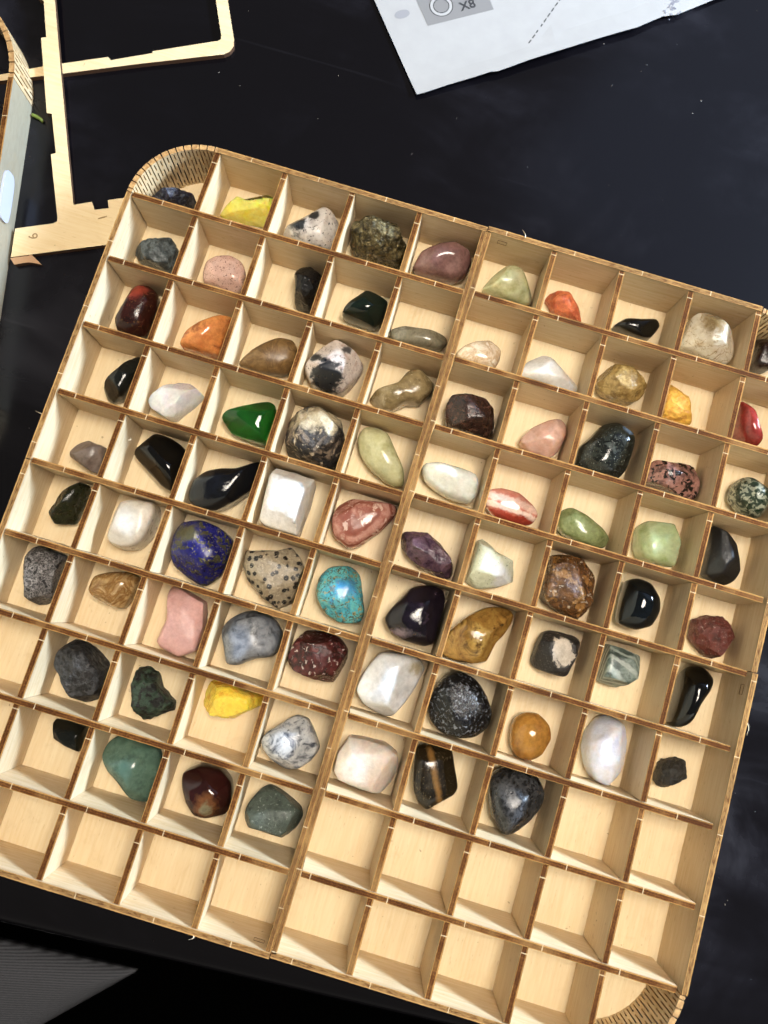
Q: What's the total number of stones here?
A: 81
